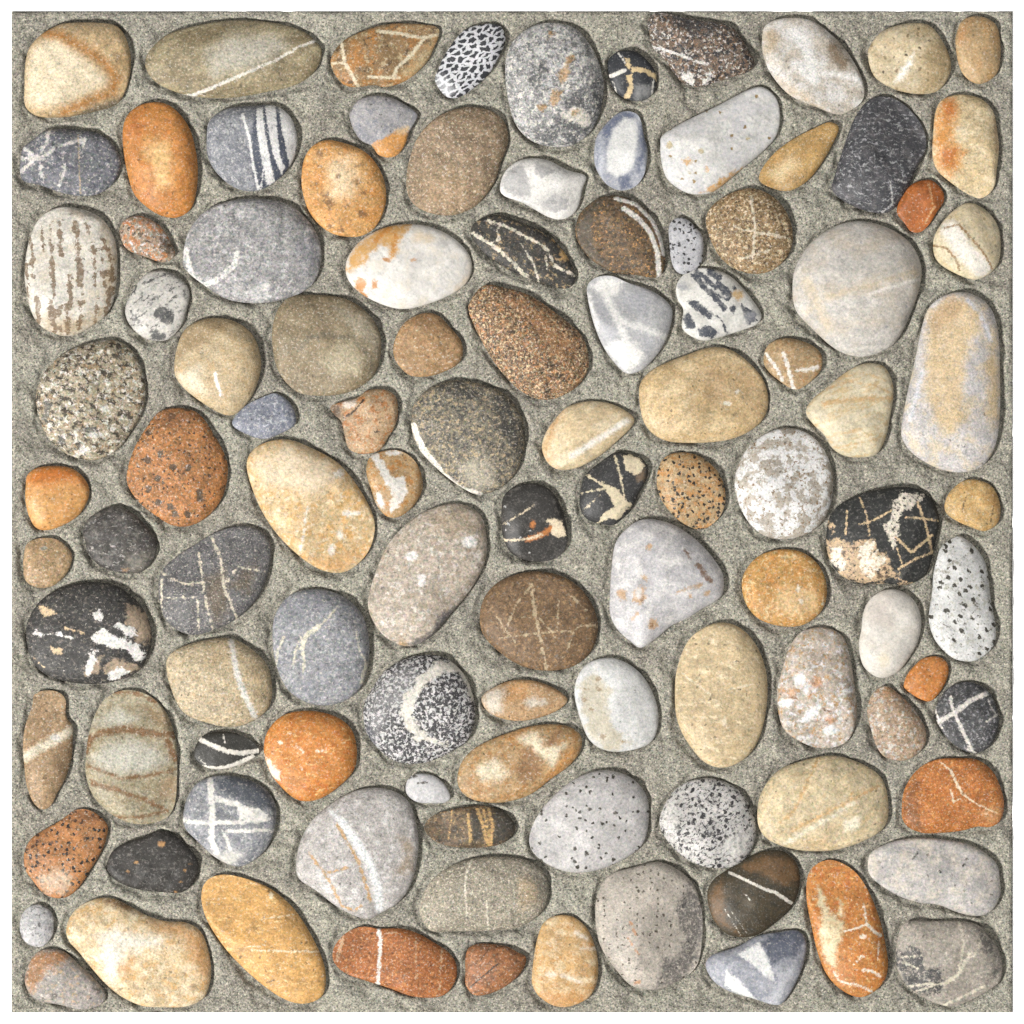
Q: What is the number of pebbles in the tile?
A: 108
